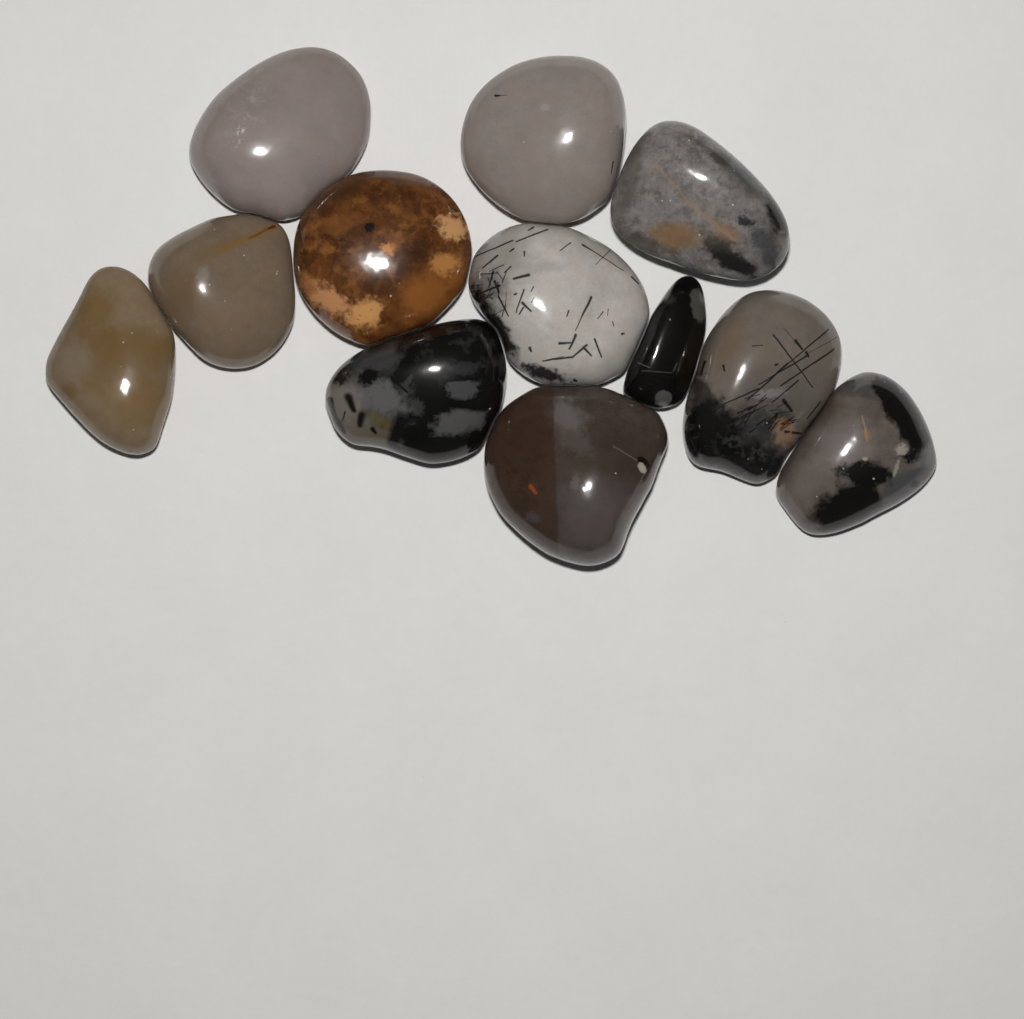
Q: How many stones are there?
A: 12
